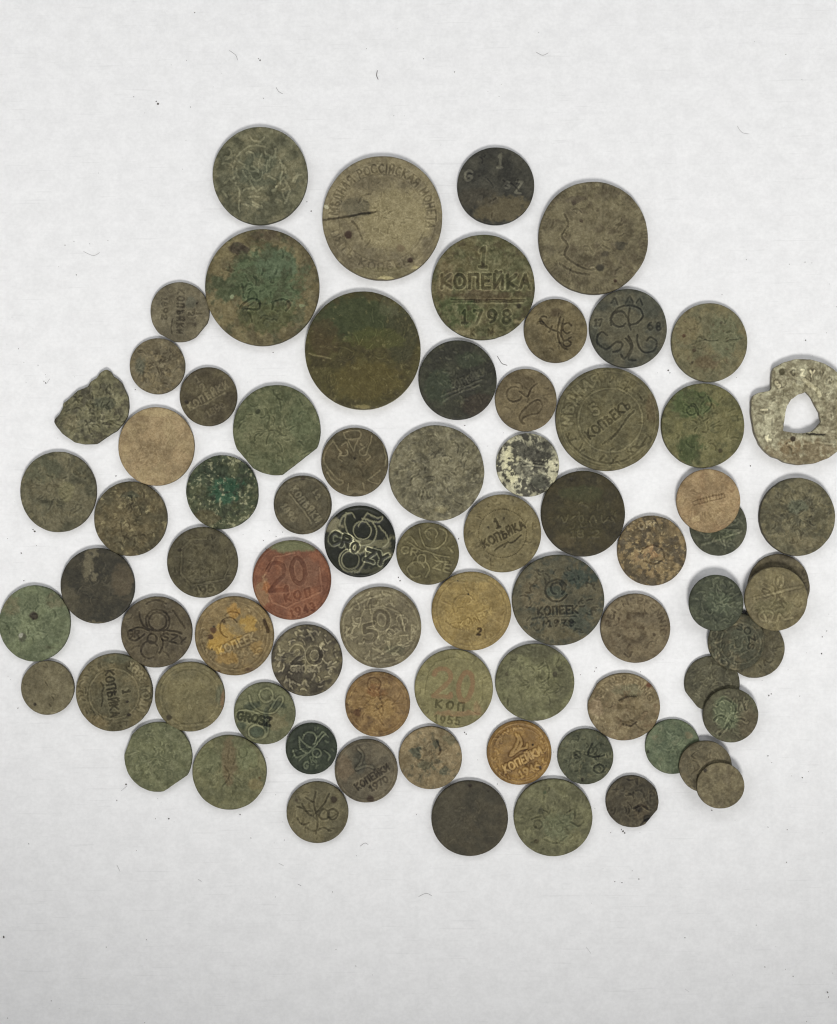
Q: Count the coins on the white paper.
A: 76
